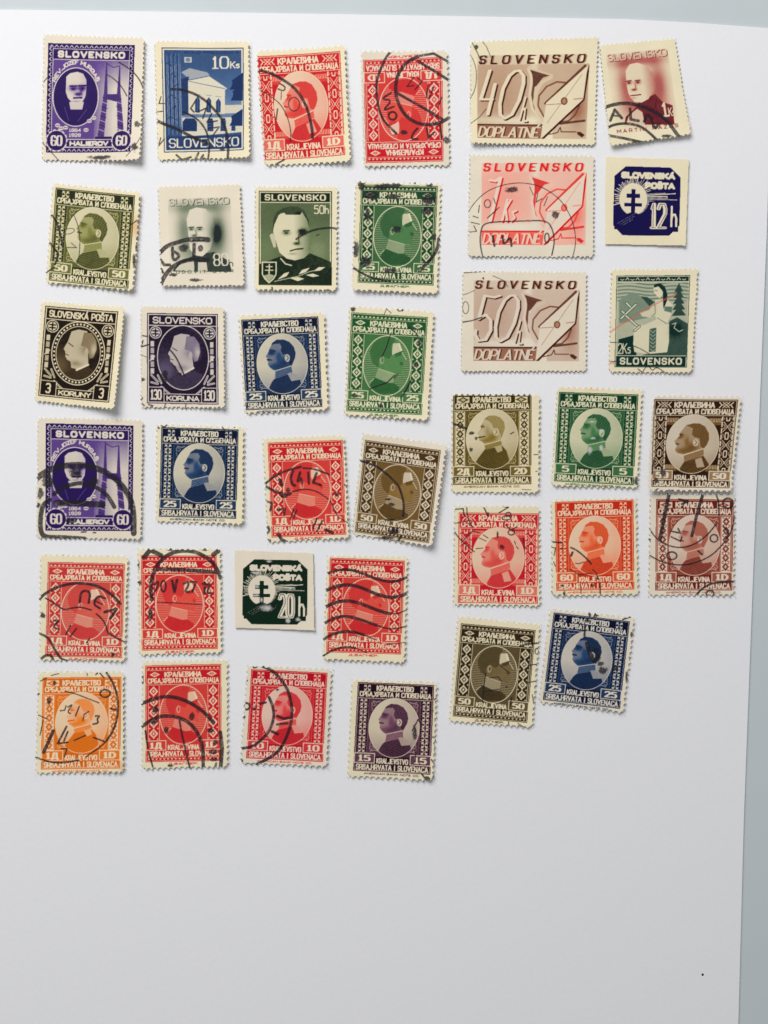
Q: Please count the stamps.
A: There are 38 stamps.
